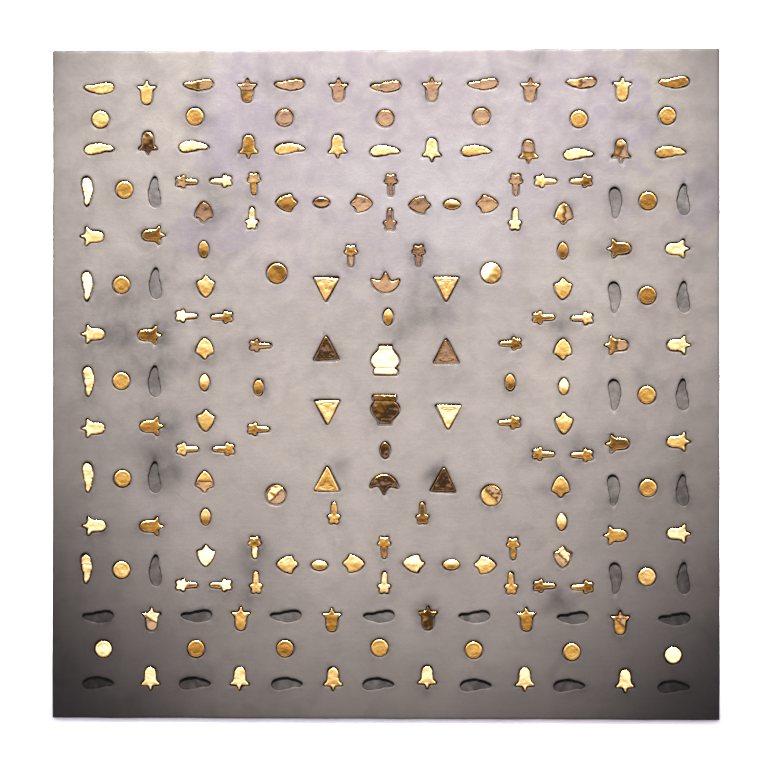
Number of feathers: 19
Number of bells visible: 40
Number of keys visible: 36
